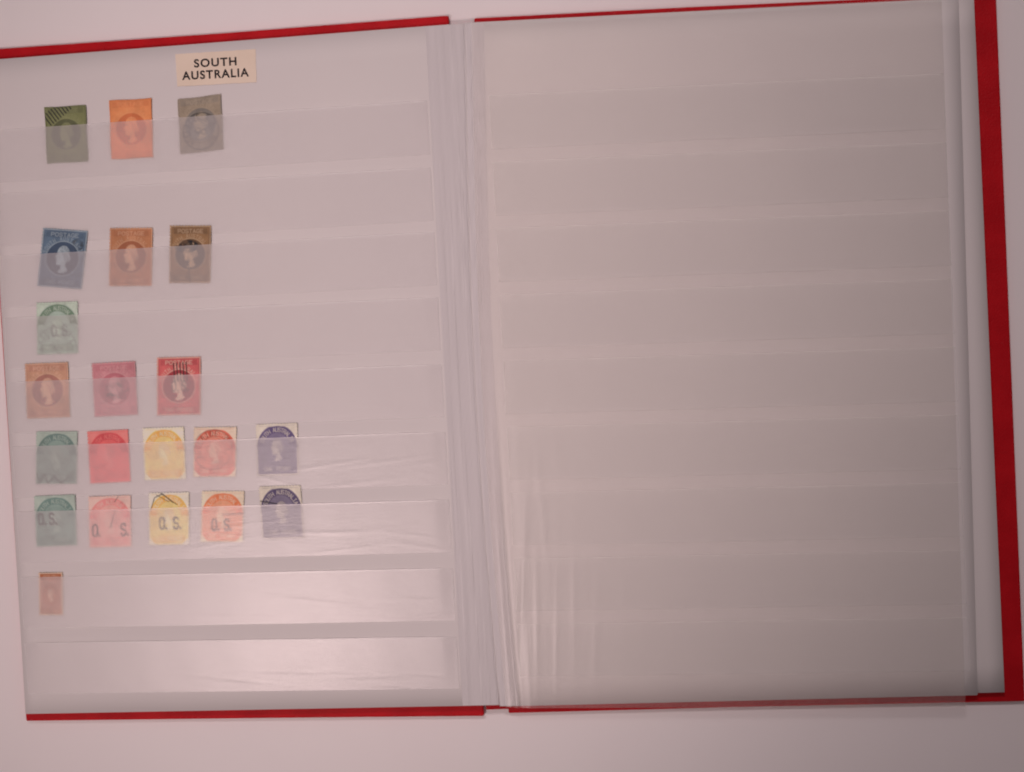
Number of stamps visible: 21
